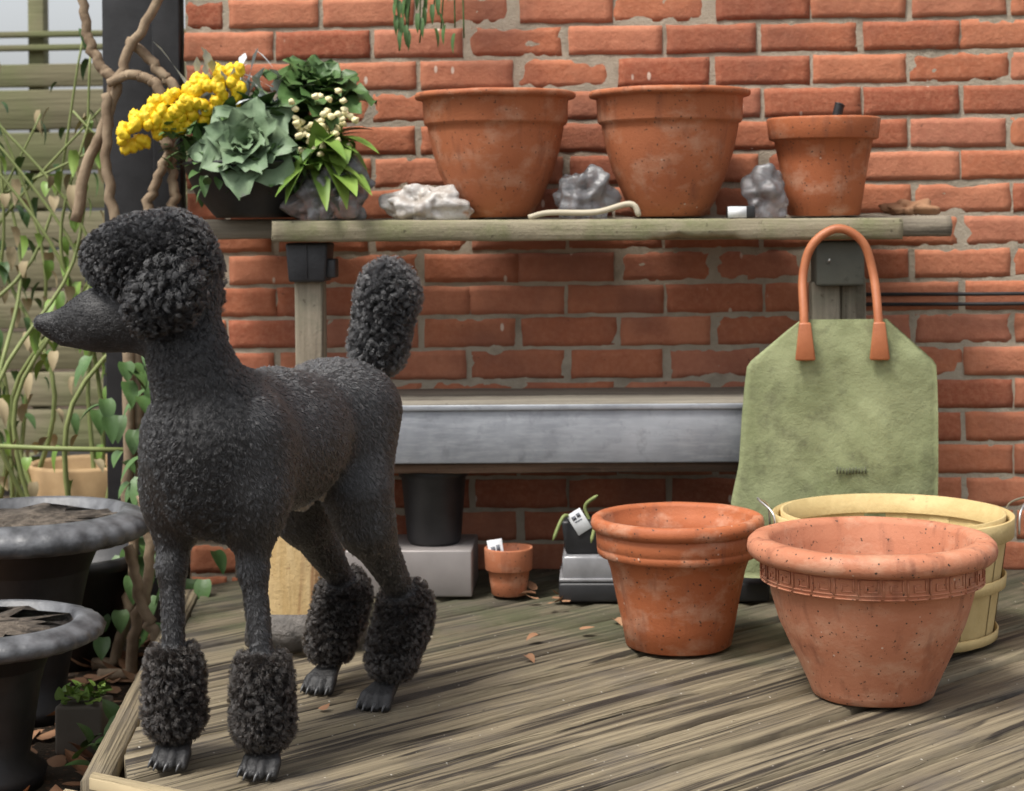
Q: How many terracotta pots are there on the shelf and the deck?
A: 6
